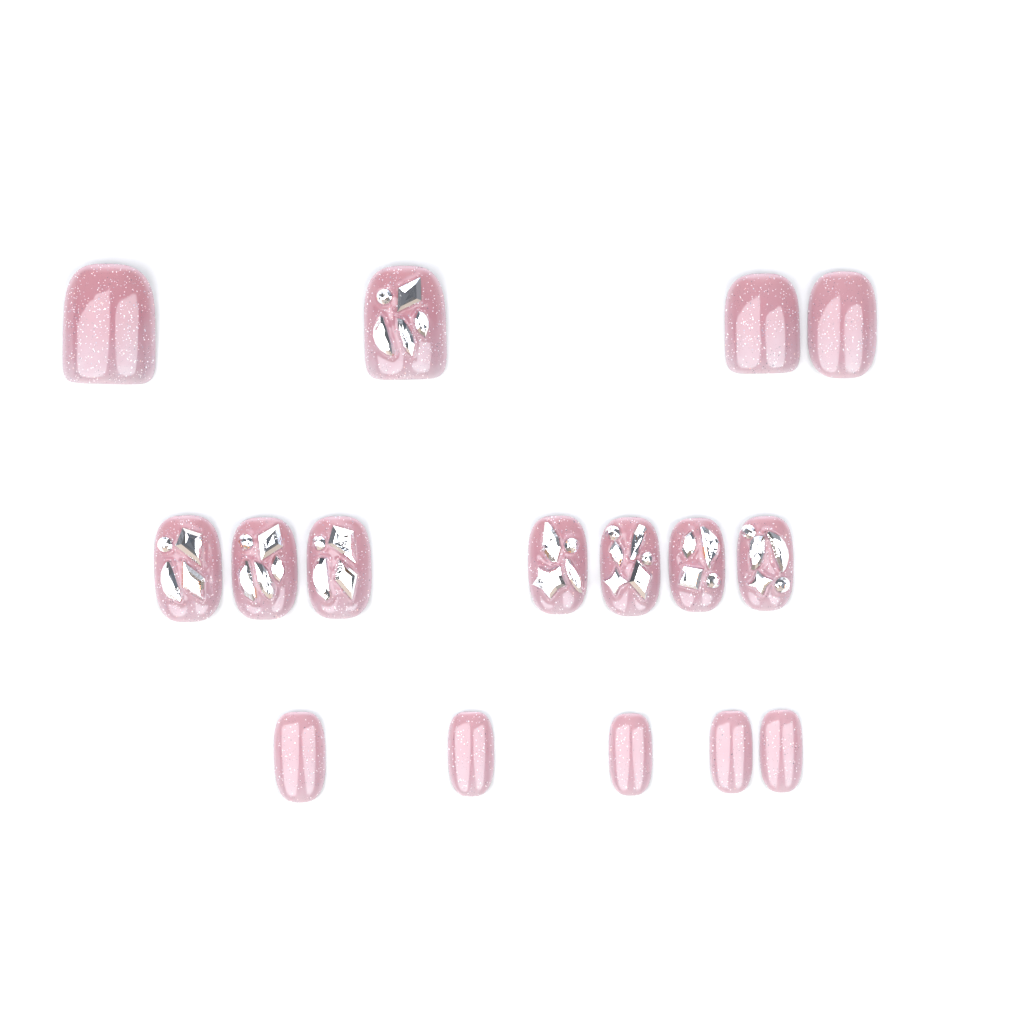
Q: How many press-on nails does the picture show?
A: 16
